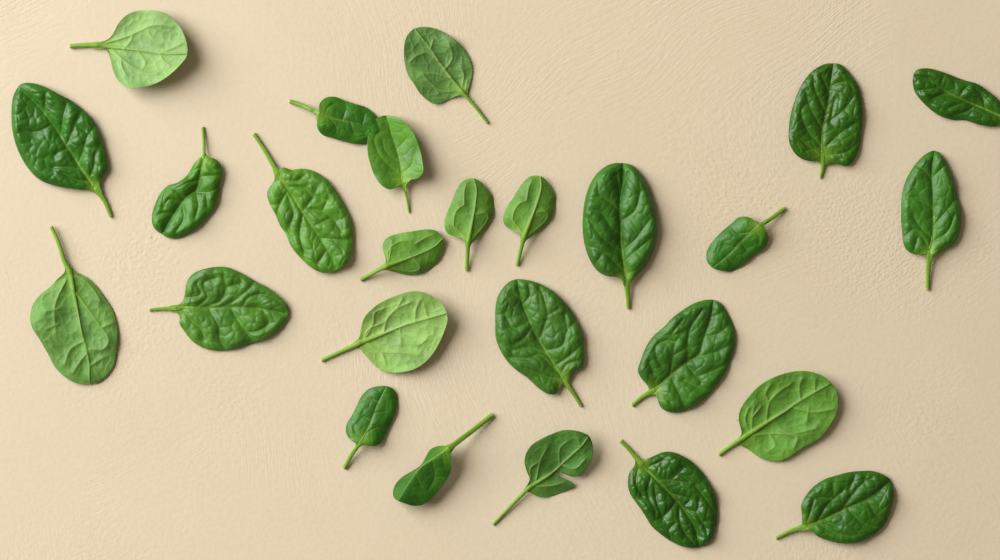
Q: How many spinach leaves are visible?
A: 26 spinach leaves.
